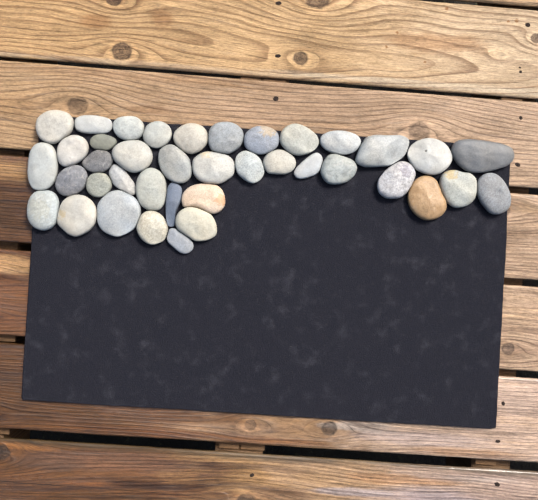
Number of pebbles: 39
